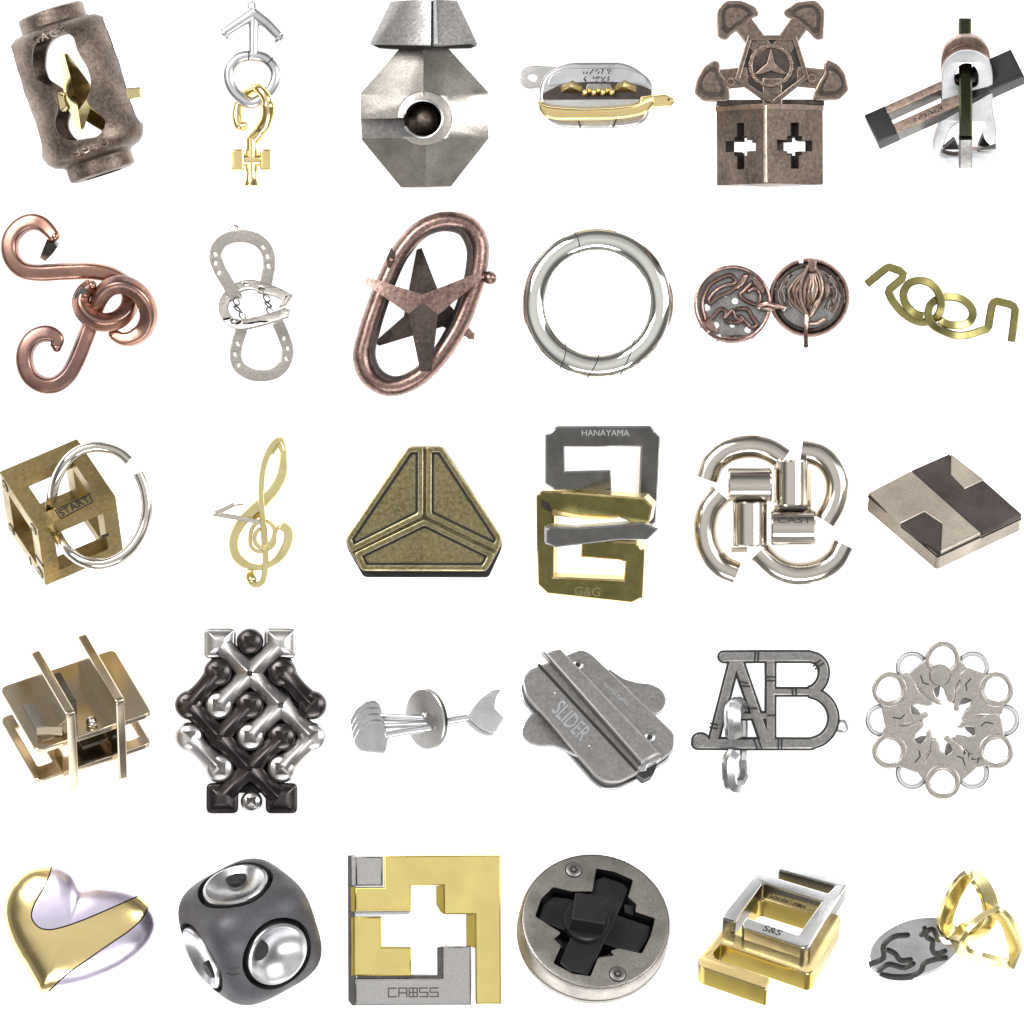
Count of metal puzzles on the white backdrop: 30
